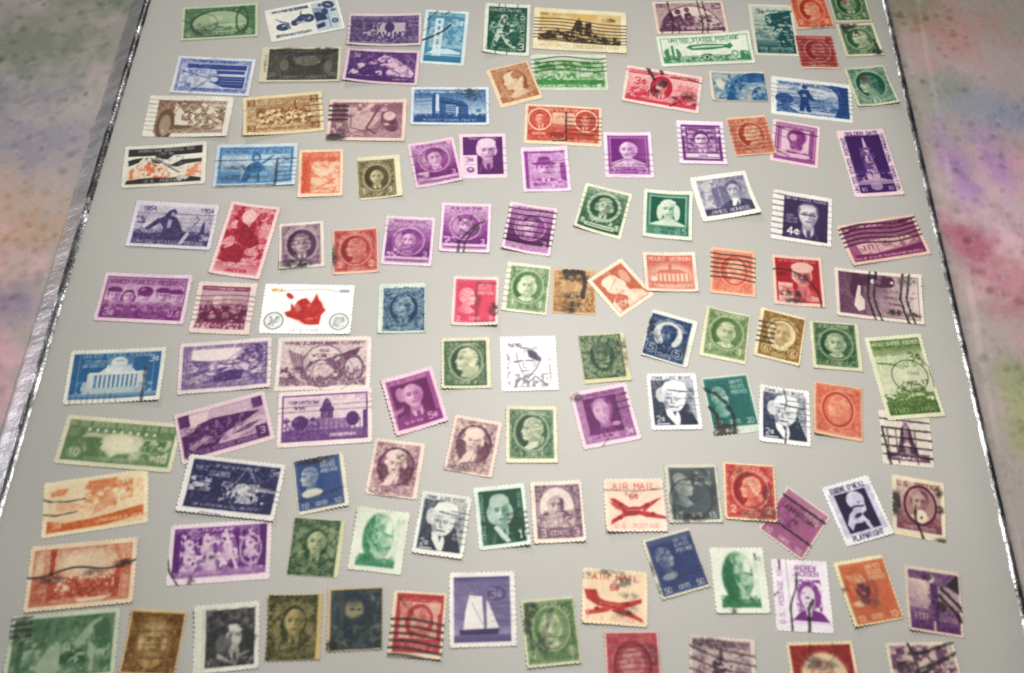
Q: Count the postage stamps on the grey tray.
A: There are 121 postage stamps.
